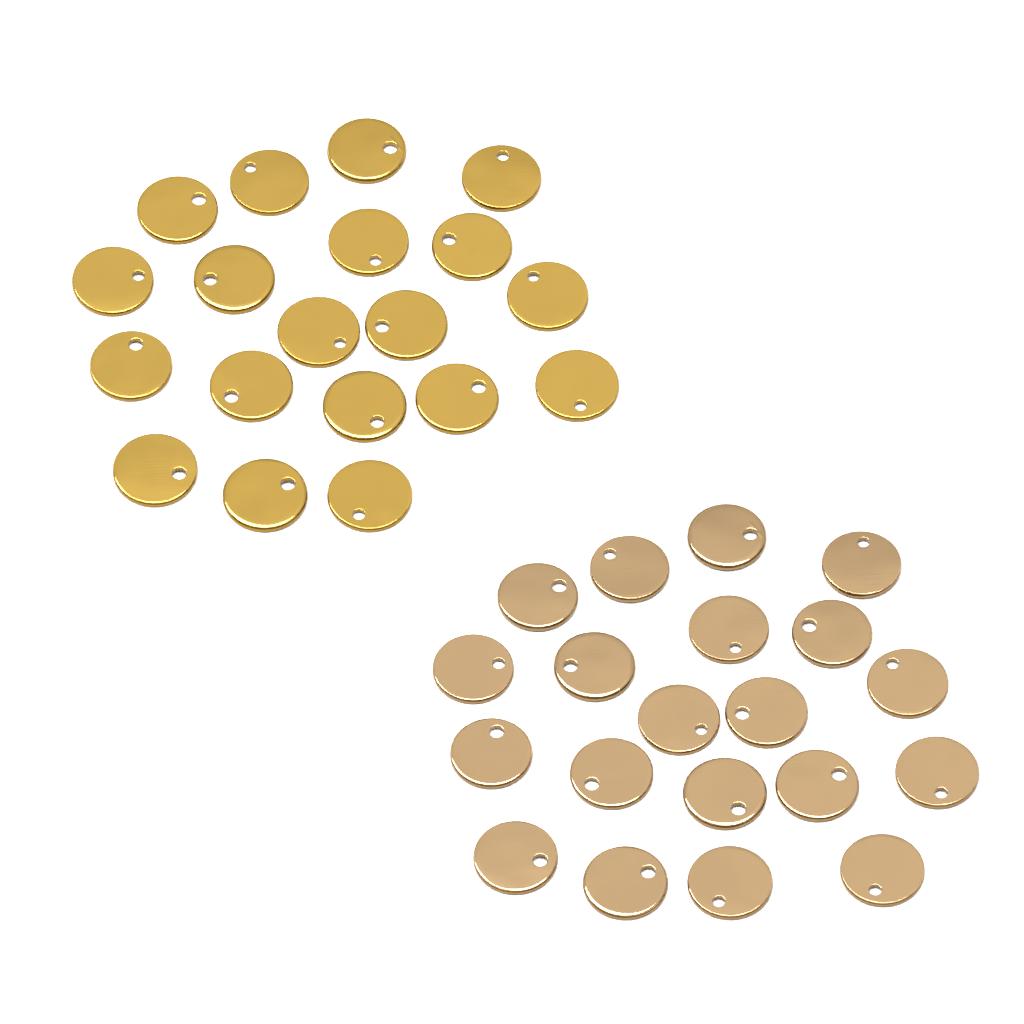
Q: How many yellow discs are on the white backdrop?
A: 19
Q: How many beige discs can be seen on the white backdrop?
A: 20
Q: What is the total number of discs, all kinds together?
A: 39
